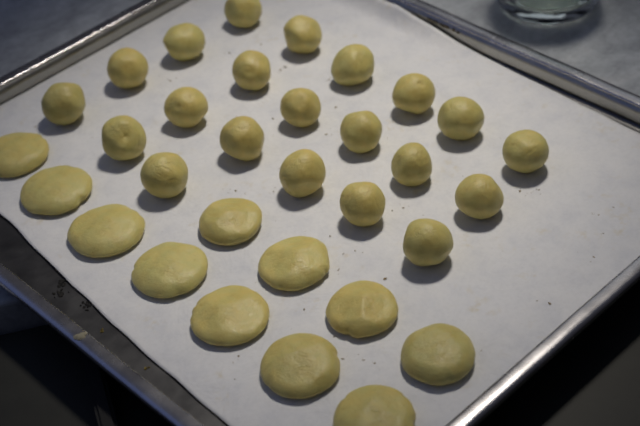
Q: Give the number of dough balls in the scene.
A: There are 21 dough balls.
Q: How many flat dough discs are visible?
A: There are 11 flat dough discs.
